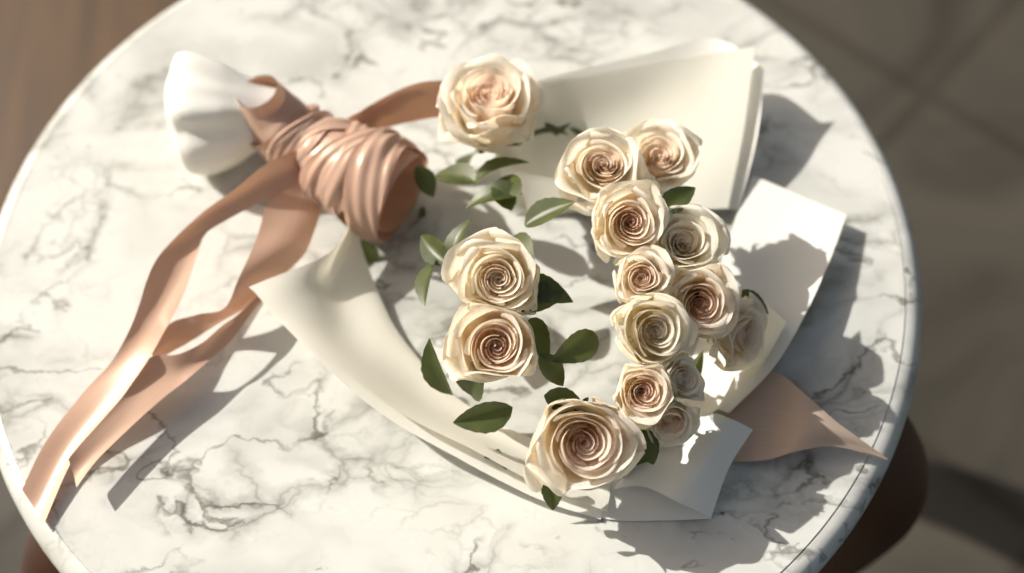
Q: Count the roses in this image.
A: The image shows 15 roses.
